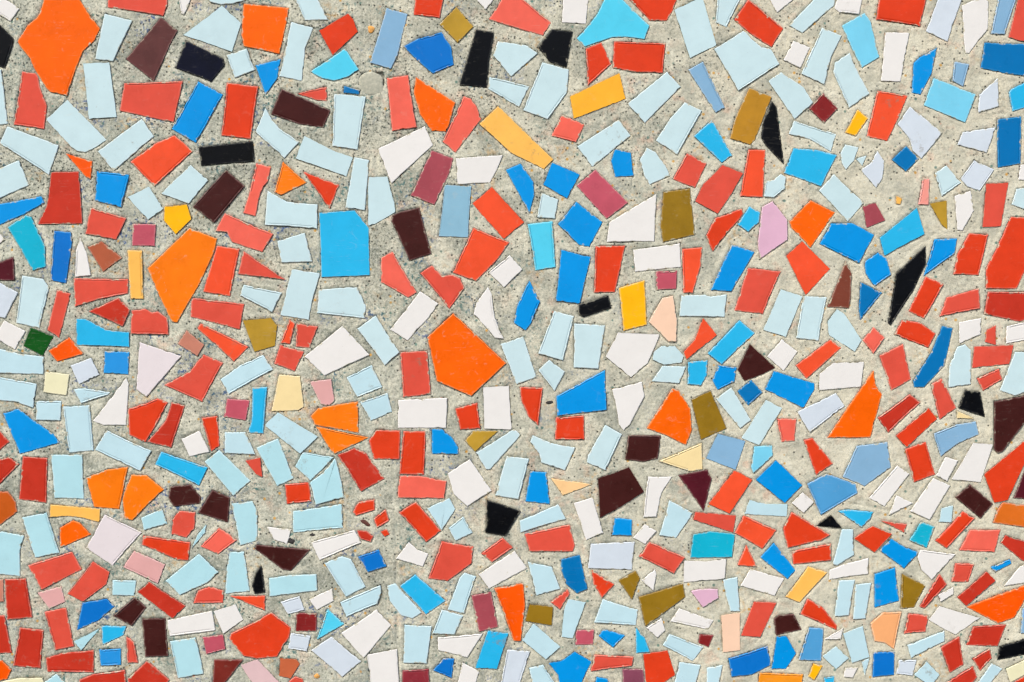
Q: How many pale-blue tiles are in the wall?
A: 140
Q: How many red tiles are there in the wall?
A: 138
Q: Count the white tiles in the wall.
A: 67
